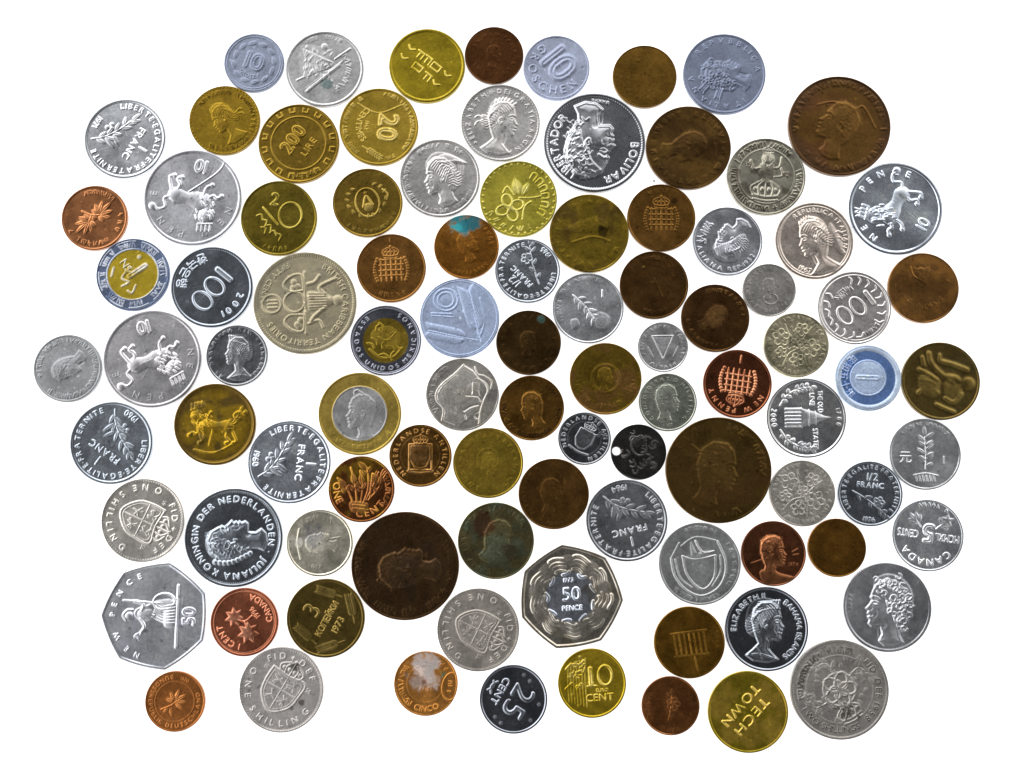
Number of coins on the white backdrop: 95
